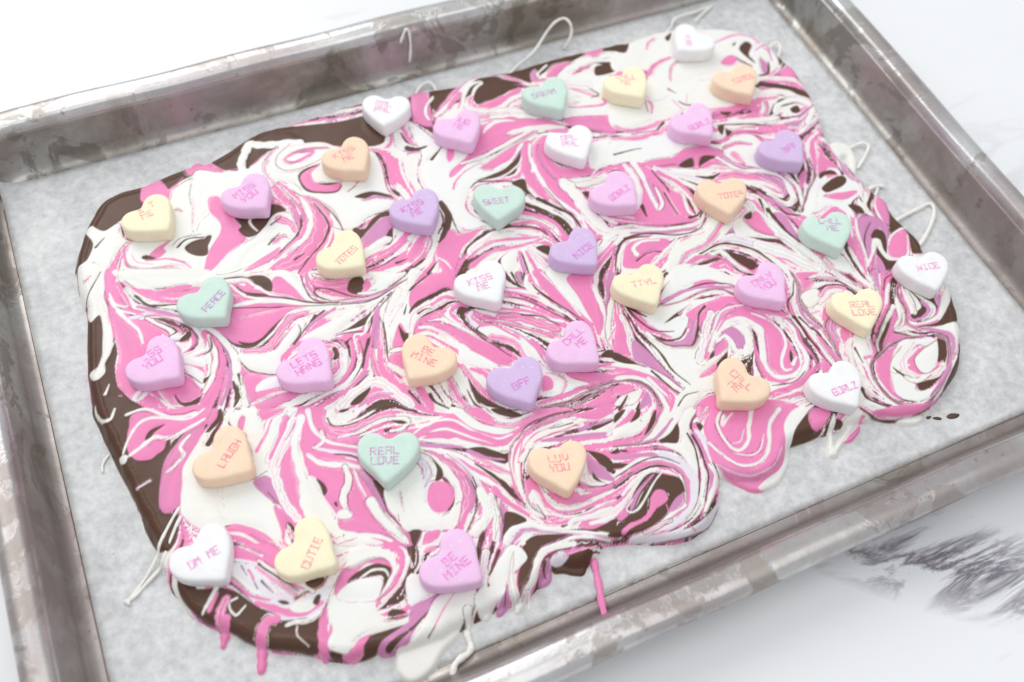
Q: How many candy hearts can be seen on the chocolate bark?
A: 38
